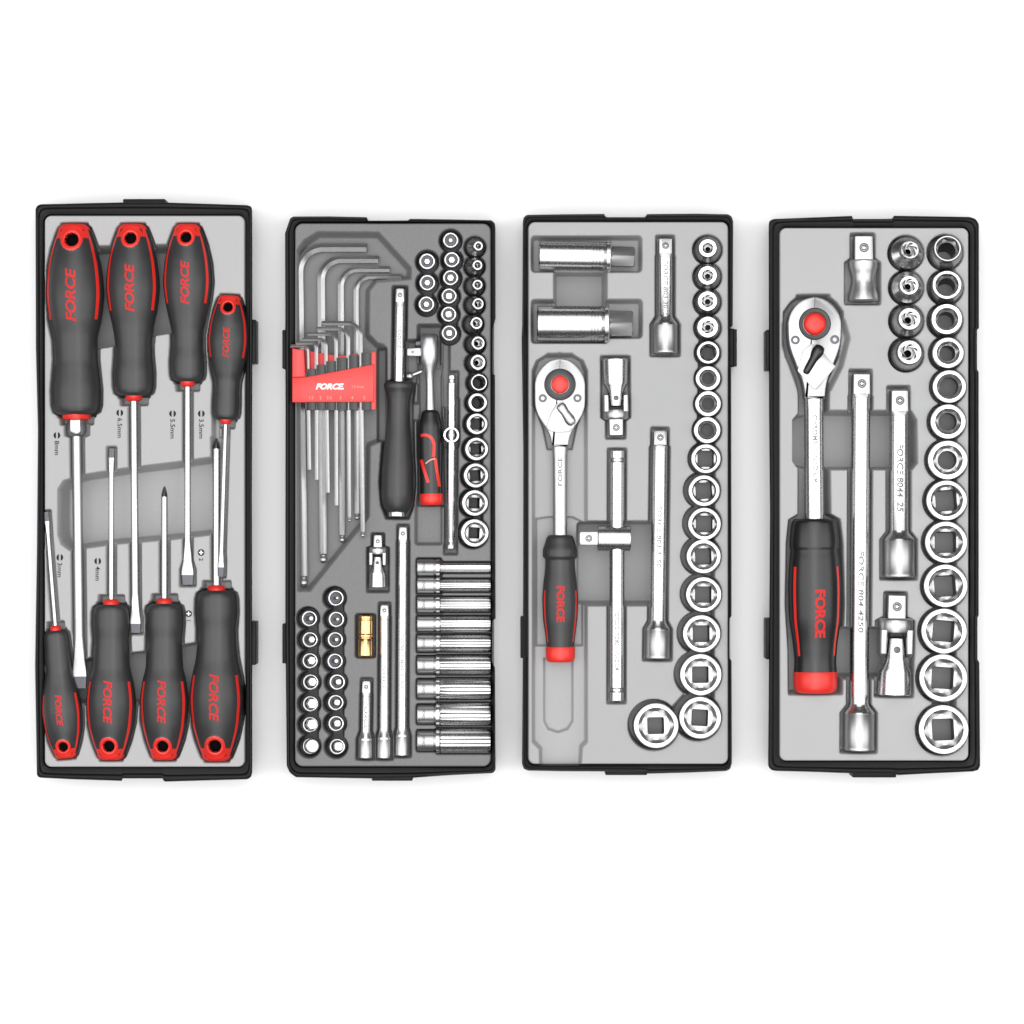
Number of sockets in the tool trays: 83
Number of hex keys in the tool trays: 10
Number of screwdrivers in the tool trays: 8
